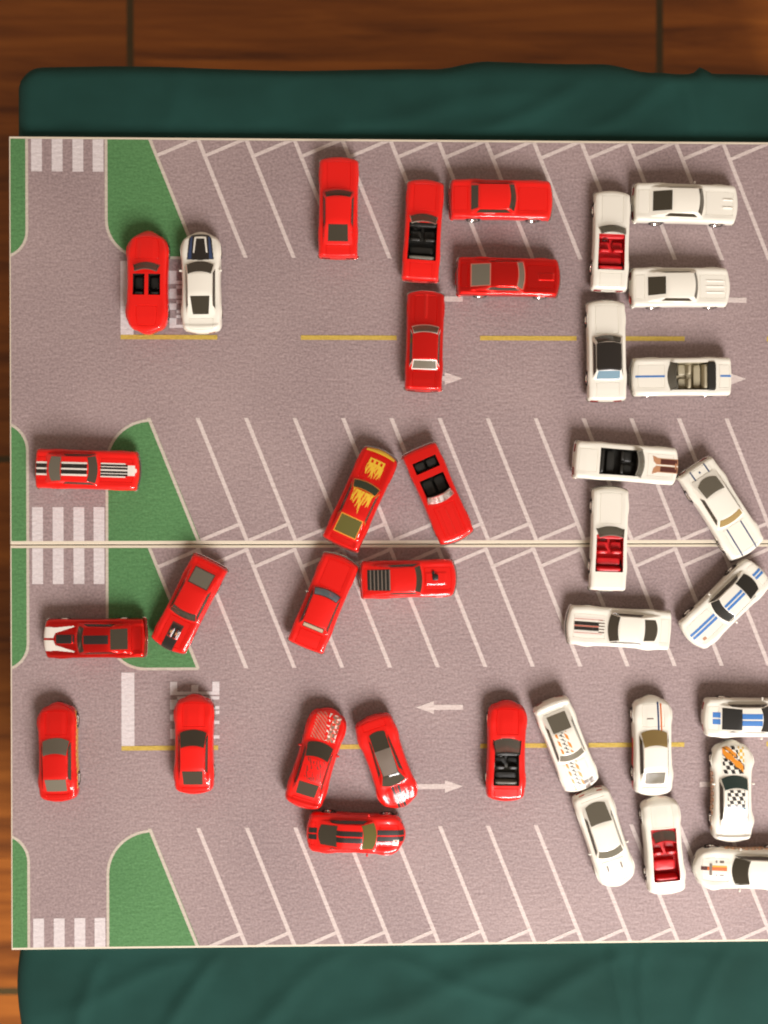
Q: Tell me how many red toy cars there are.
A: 19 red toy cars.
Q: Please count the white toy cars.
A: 18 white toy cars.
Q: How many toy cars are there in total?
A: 37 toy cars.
